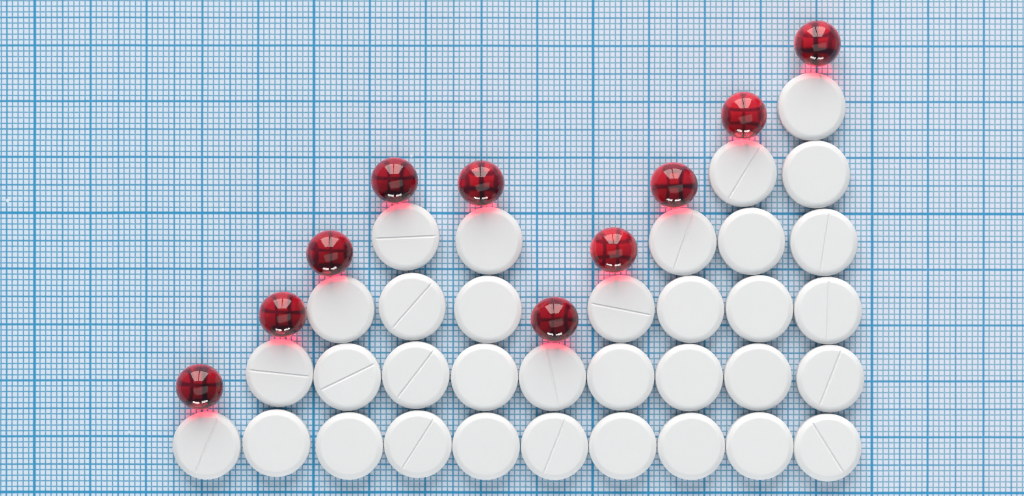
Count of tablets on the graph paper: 34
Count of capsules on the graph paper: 10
